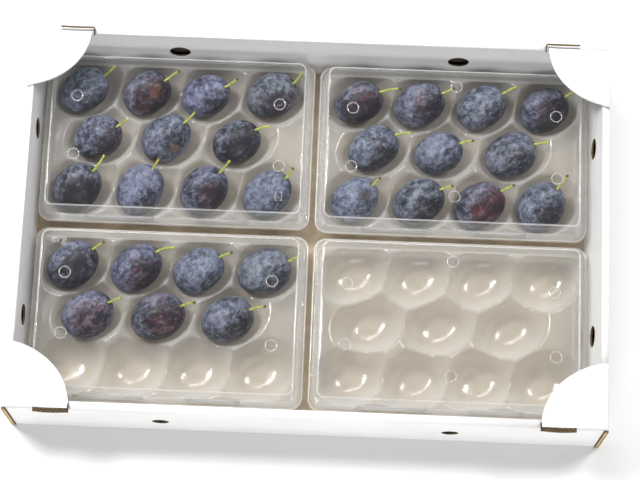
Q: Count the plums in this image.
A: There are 29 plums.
